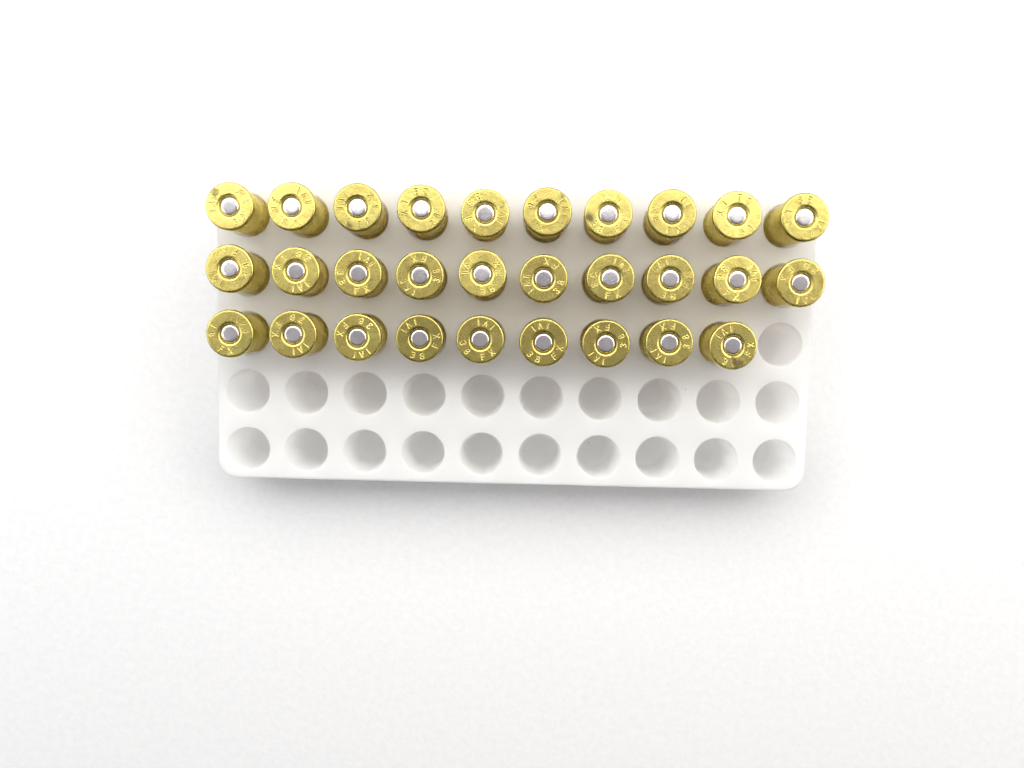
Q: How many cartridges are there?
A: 29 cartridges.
